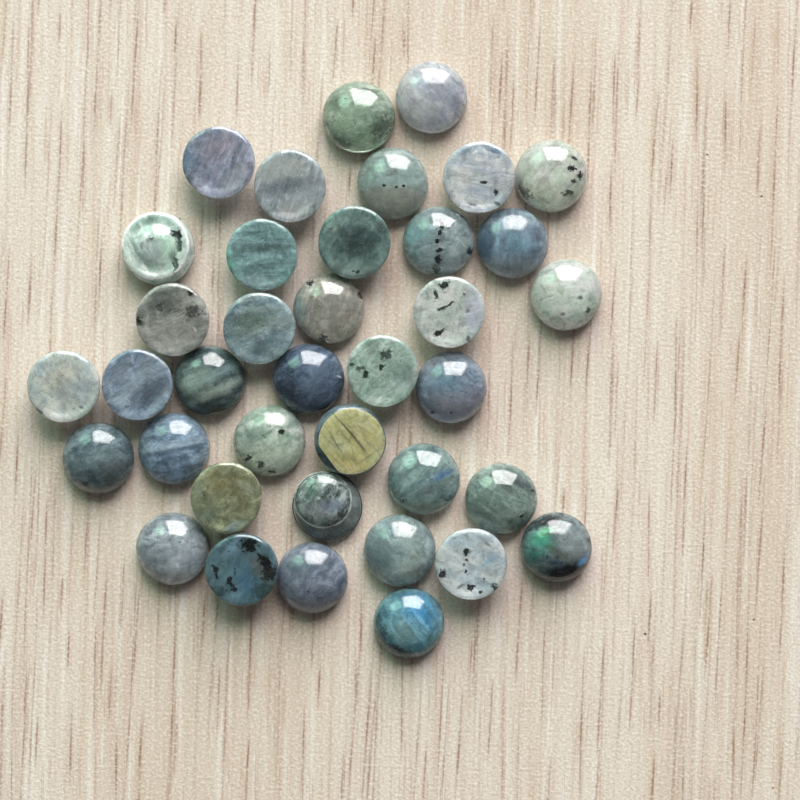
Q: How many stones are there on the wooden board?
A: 38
